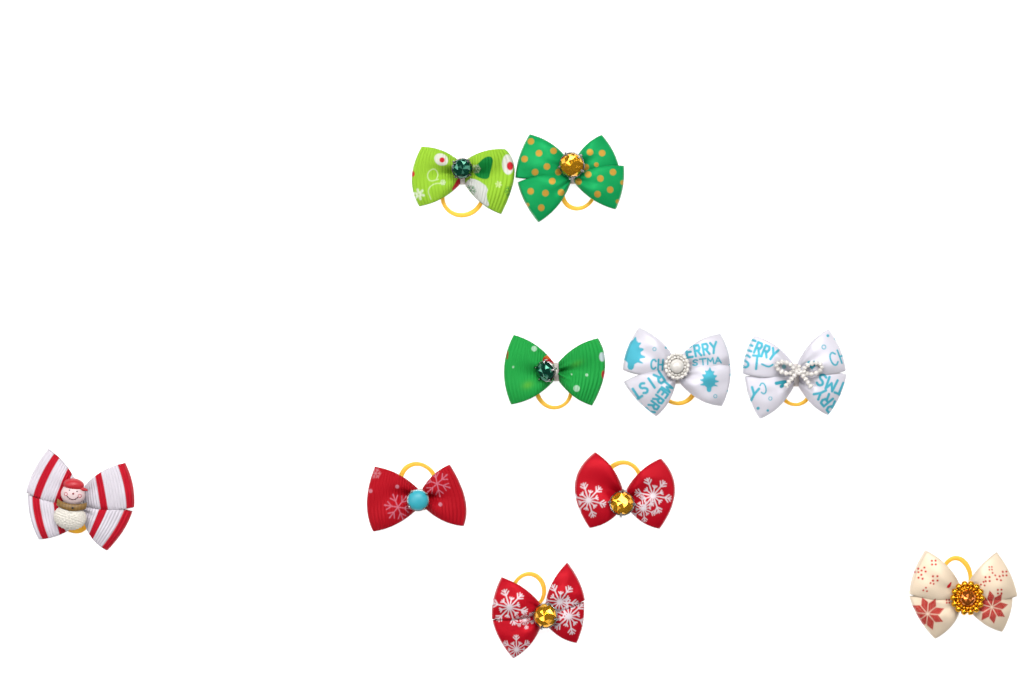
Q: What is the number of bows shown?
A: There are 10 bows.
